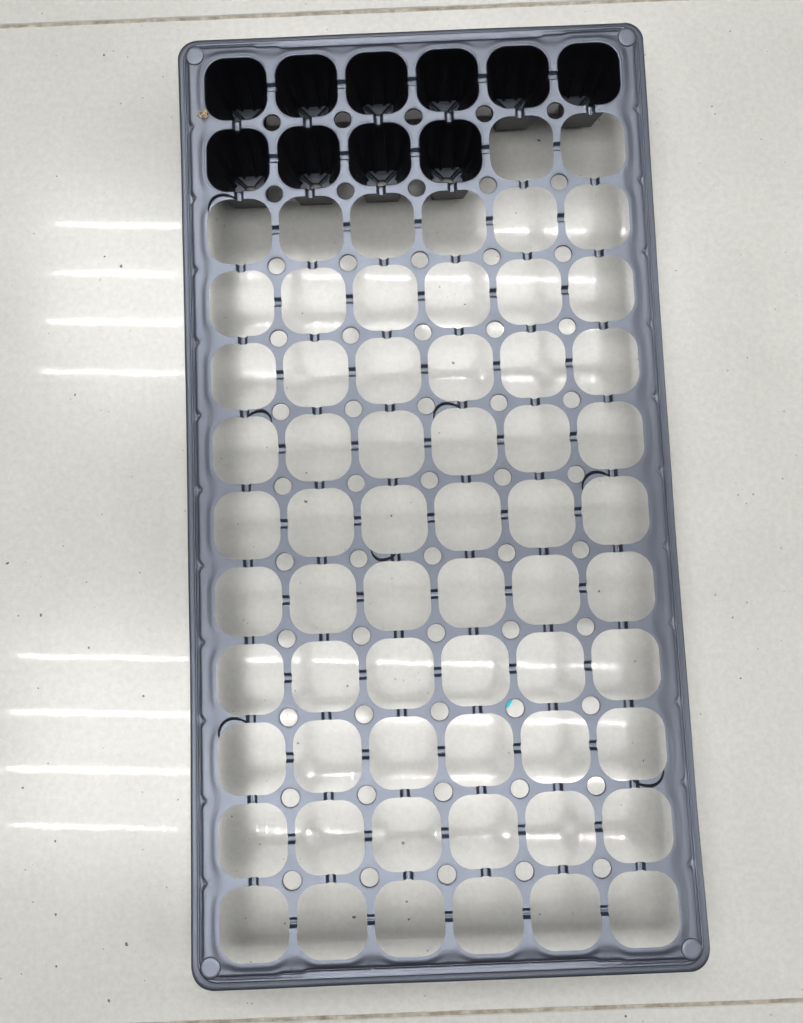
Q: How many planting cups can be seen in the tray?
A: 10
